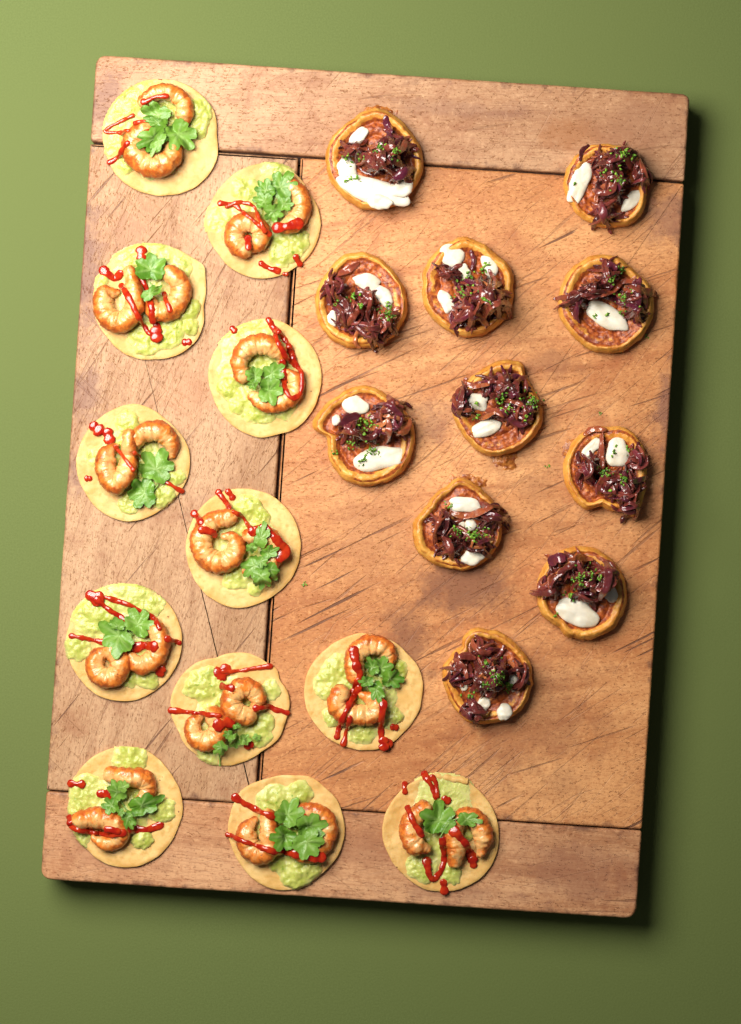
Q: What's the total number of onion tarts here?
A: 11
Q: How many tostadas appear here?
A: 12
